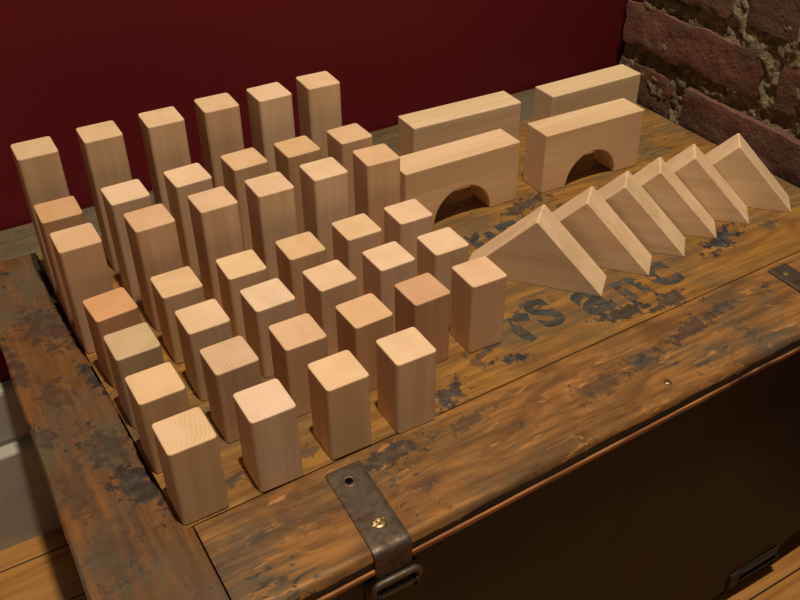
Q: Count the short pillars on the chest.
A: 22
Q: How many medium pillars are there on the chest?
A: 12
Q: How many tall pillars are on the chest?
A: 6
